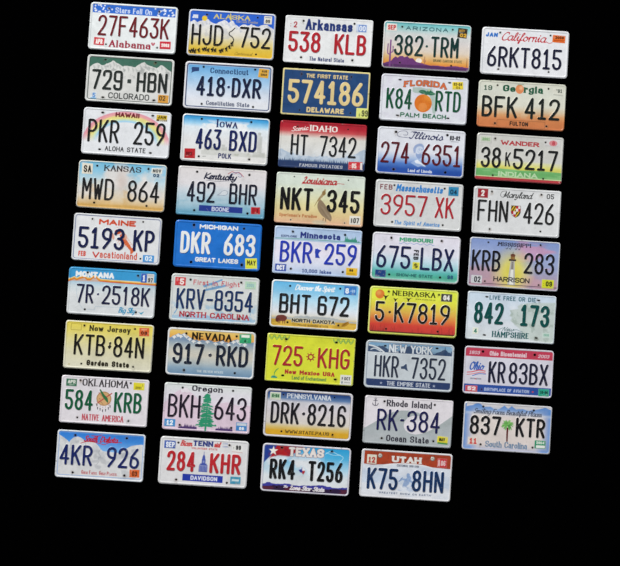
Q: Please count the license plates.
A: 44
